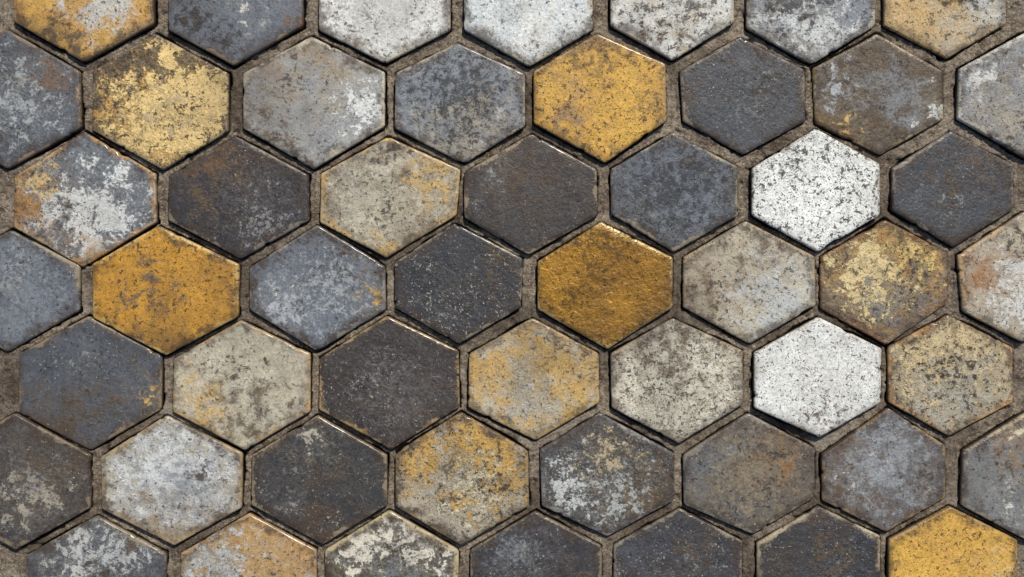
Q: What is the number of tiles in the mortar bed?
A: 52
